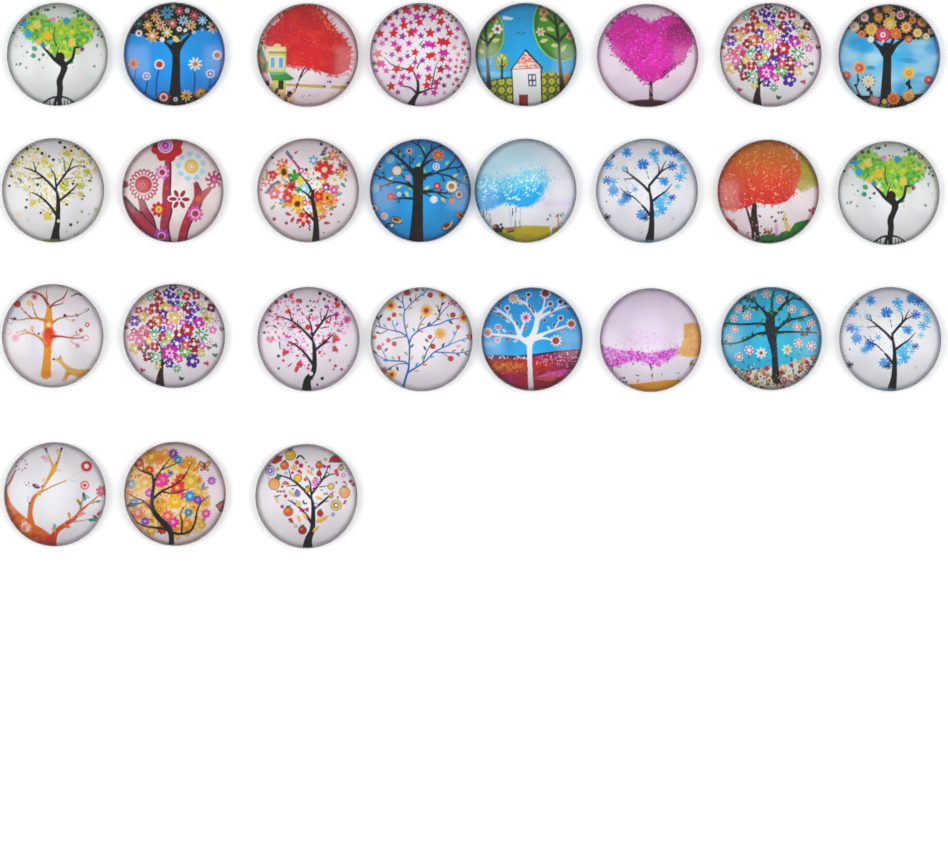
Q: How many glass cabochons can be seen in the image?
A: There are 27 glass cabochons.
